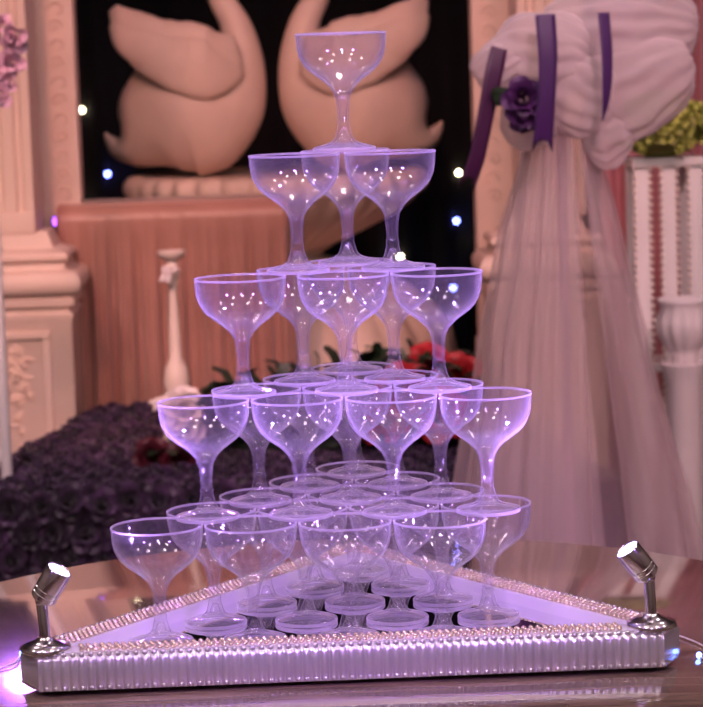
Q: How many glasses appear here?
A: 34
